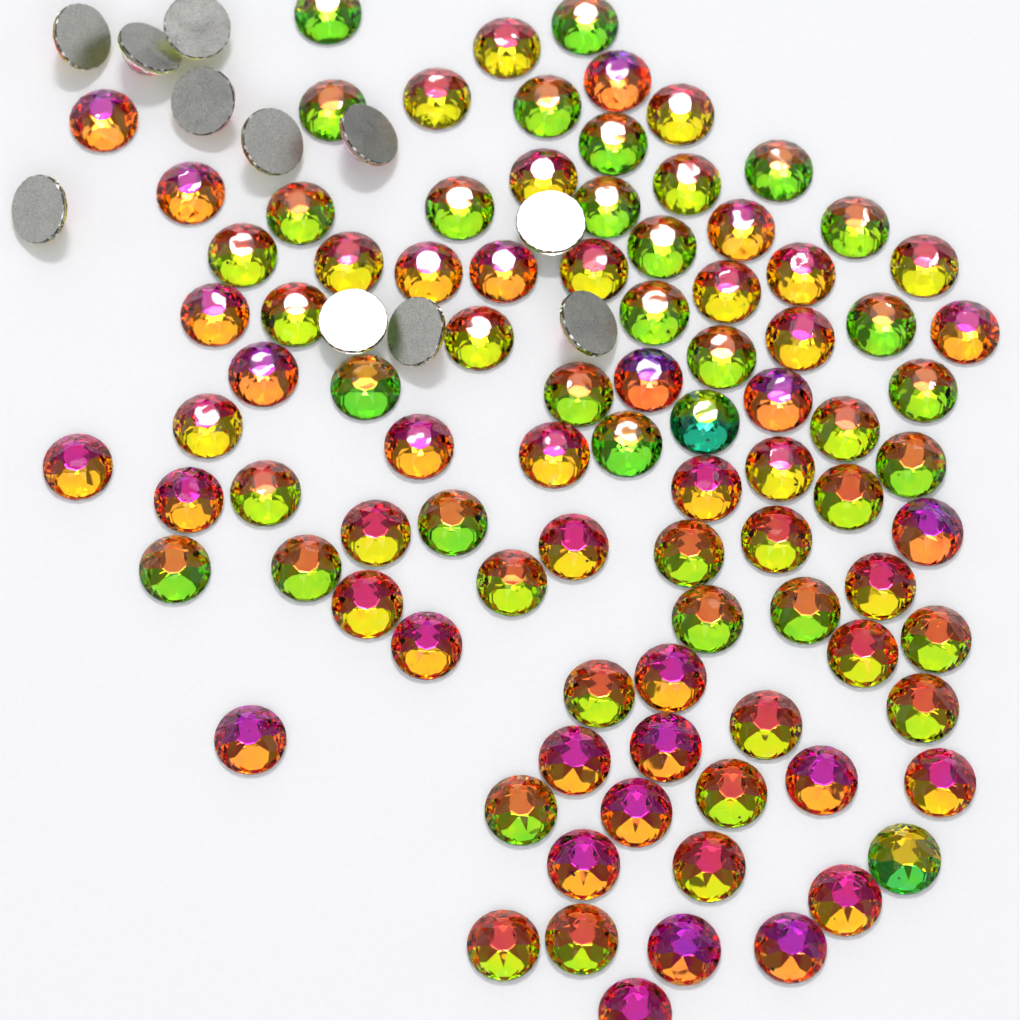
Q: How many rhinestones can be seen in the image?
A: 103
